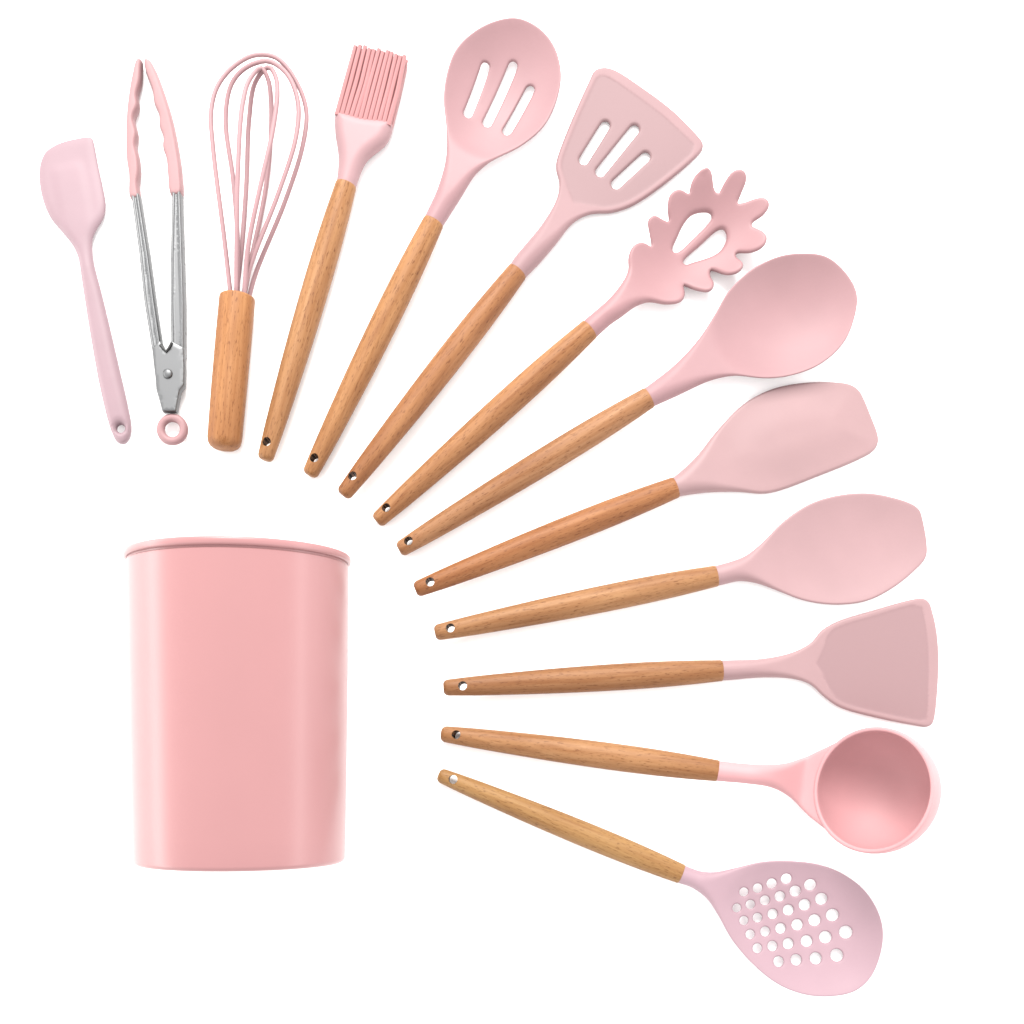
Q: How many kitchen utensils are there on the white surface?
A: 13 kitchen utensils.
